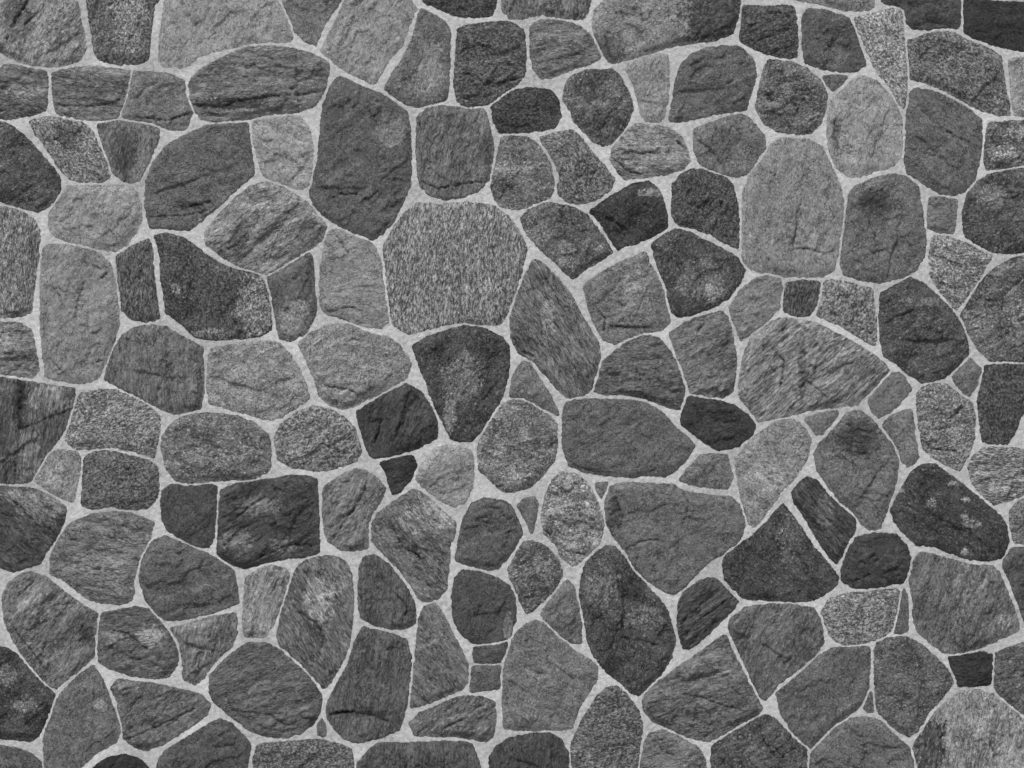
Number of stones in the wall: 160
